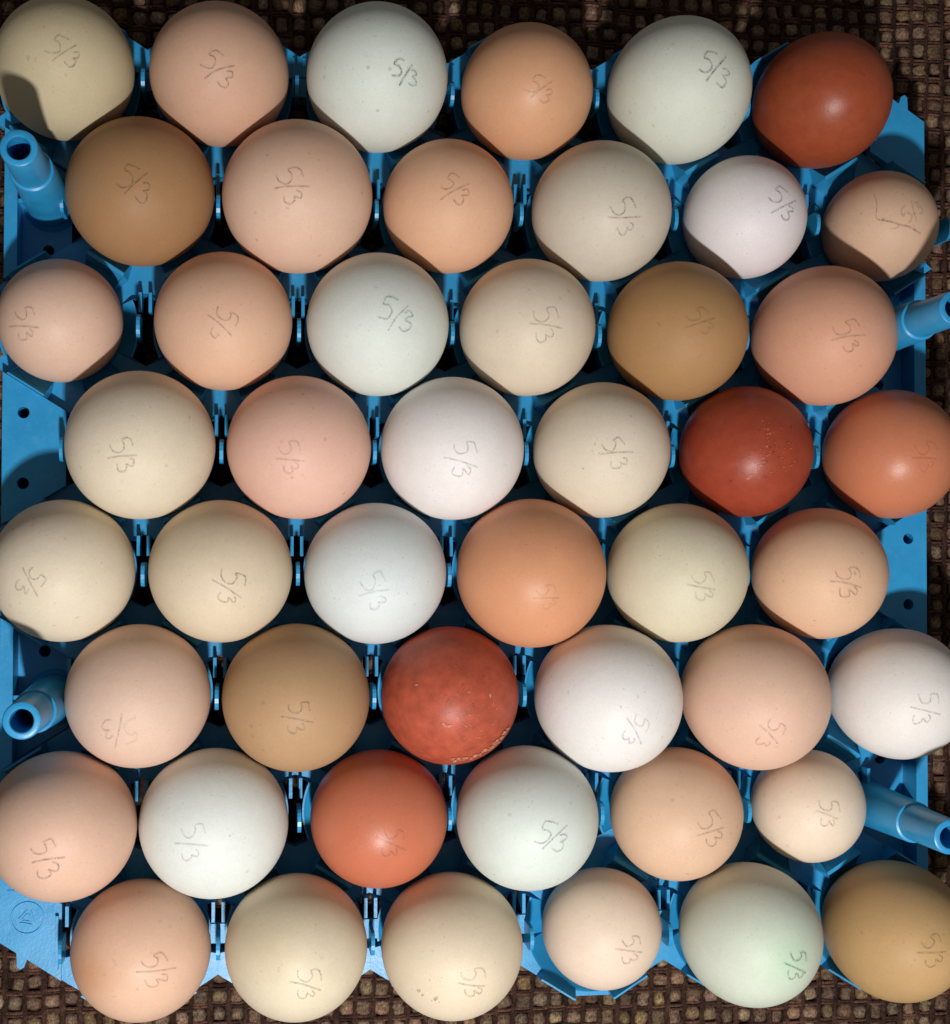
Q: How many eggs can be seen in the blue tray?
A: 48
